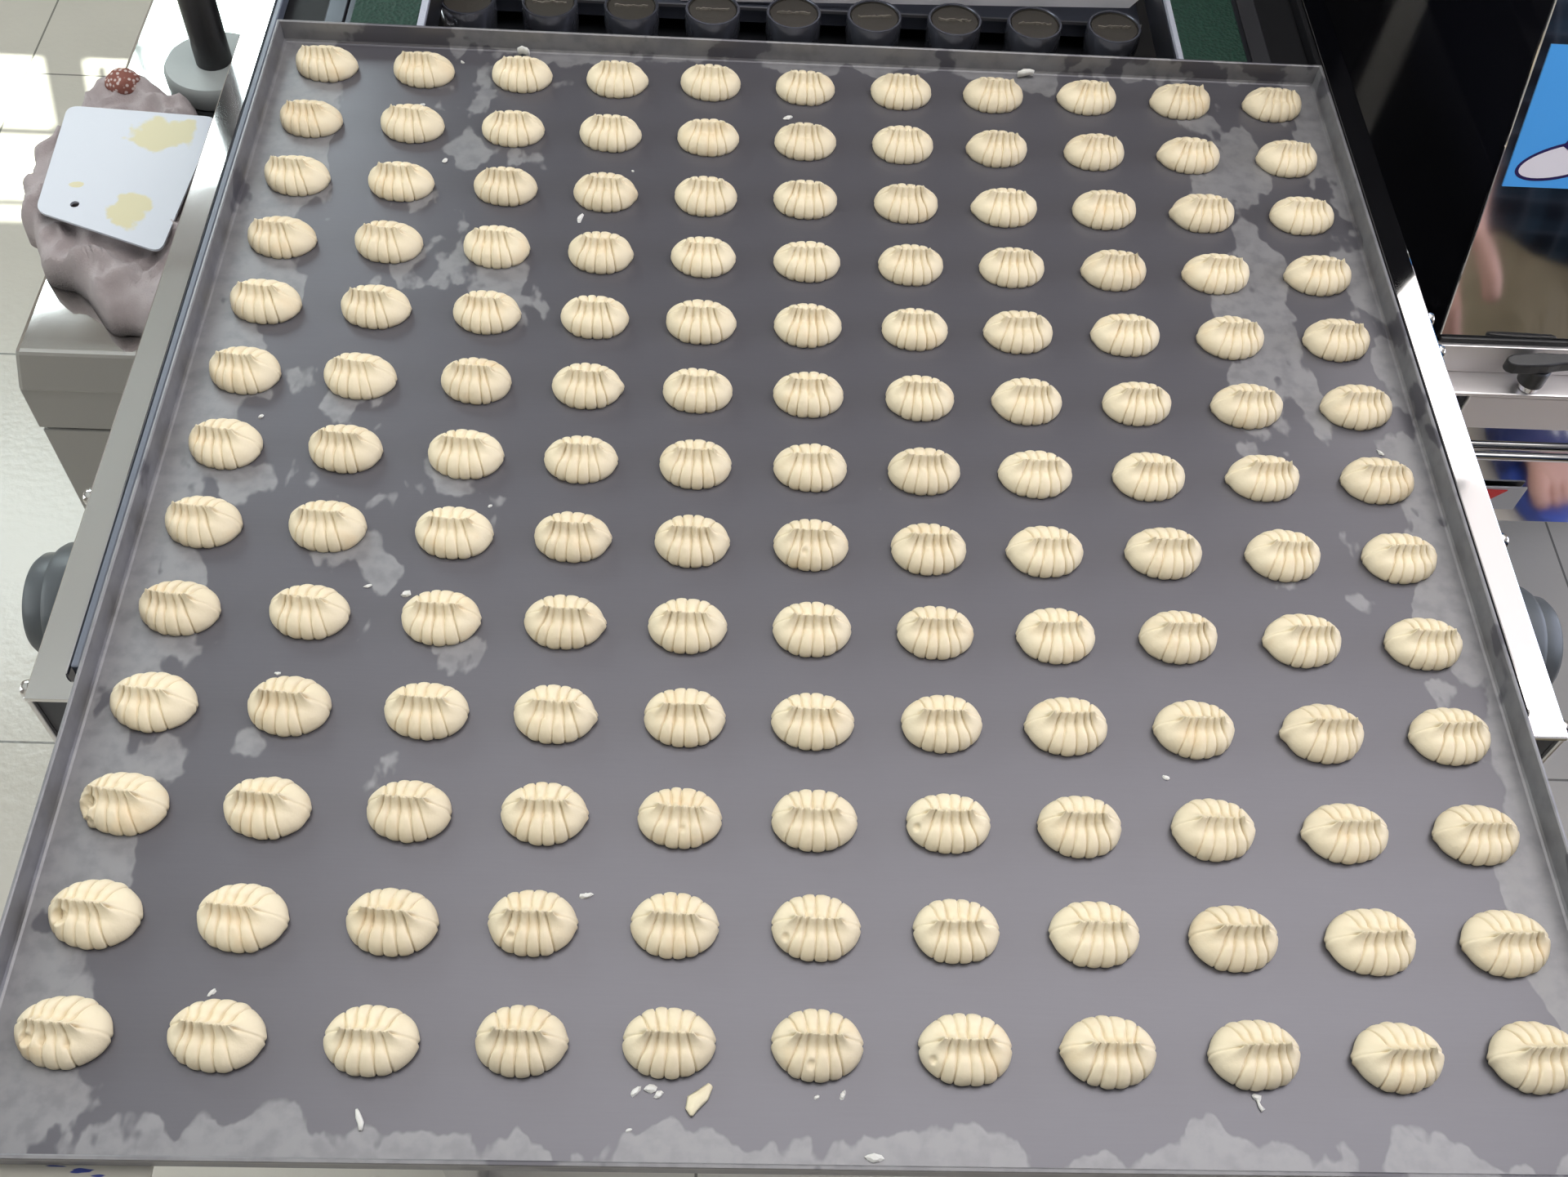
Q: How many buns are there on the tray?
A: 143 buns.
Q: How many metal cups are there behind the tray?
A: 9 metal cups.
